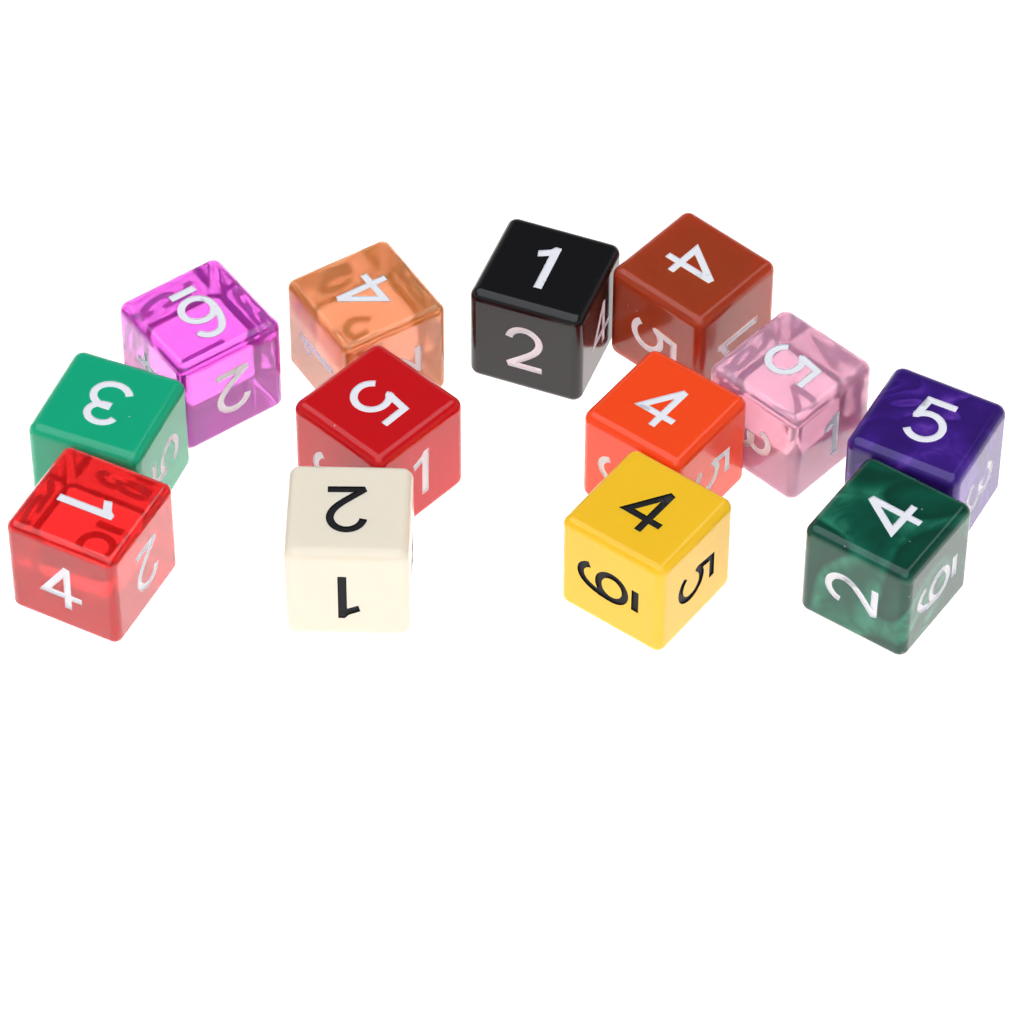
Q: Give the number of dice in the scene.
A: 13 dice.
